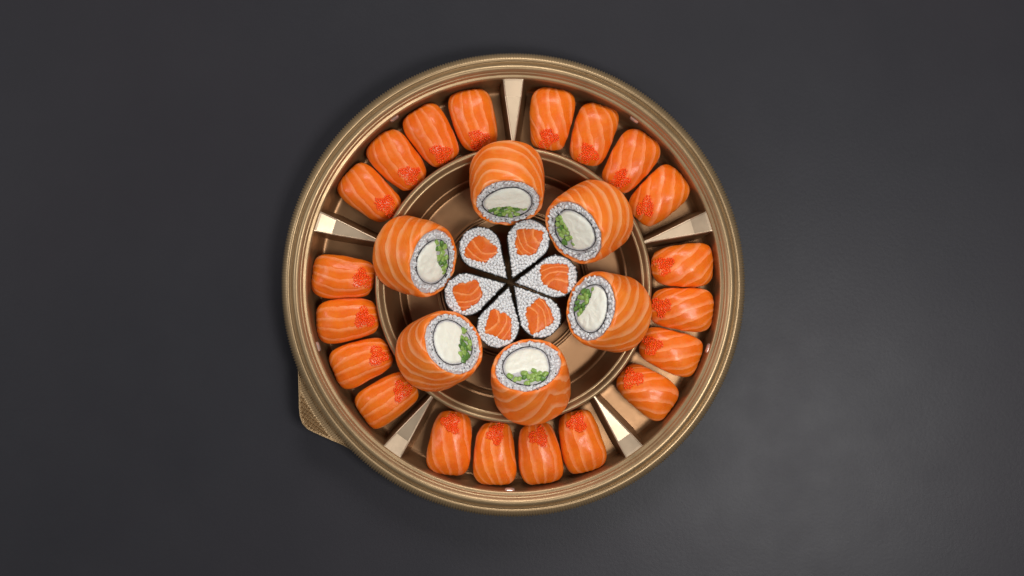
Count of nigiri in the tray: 20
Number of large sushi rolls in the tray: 6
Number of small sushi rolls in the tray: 6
